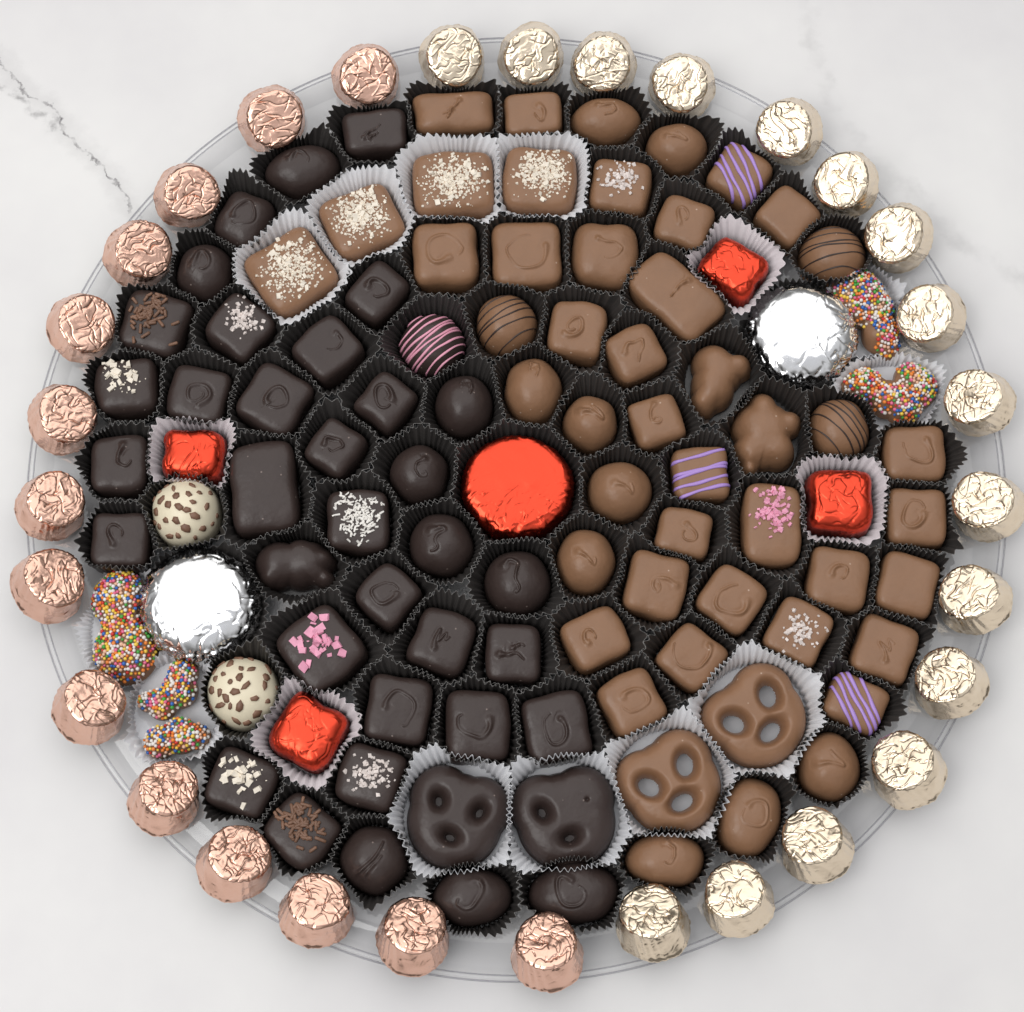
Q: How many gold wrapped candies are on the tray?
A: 16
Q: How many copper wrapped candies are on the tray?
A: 14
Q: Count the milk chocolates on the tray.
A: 46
